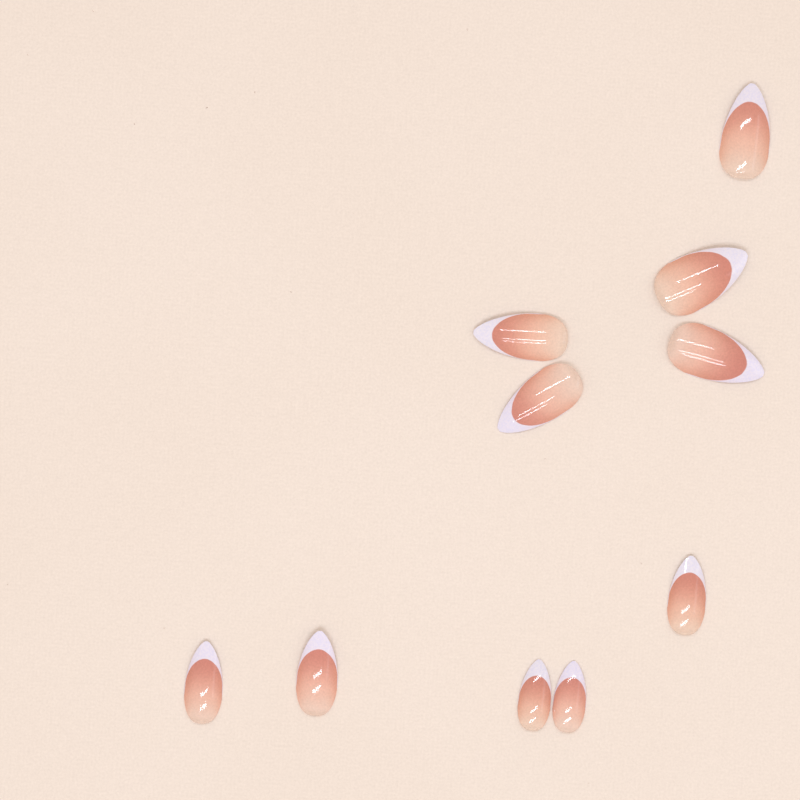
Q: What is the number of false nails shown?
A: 10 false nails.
